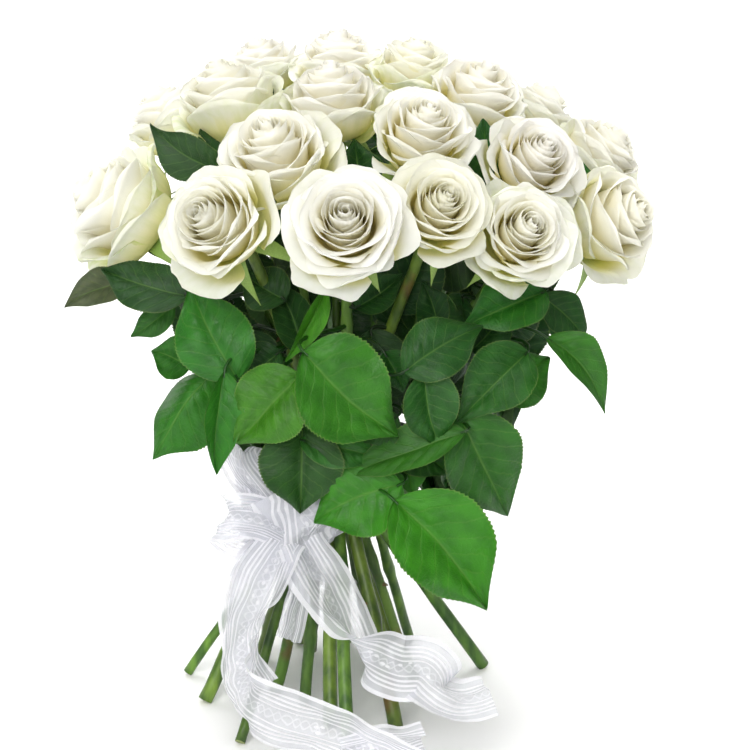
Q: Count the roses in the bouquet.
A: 18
